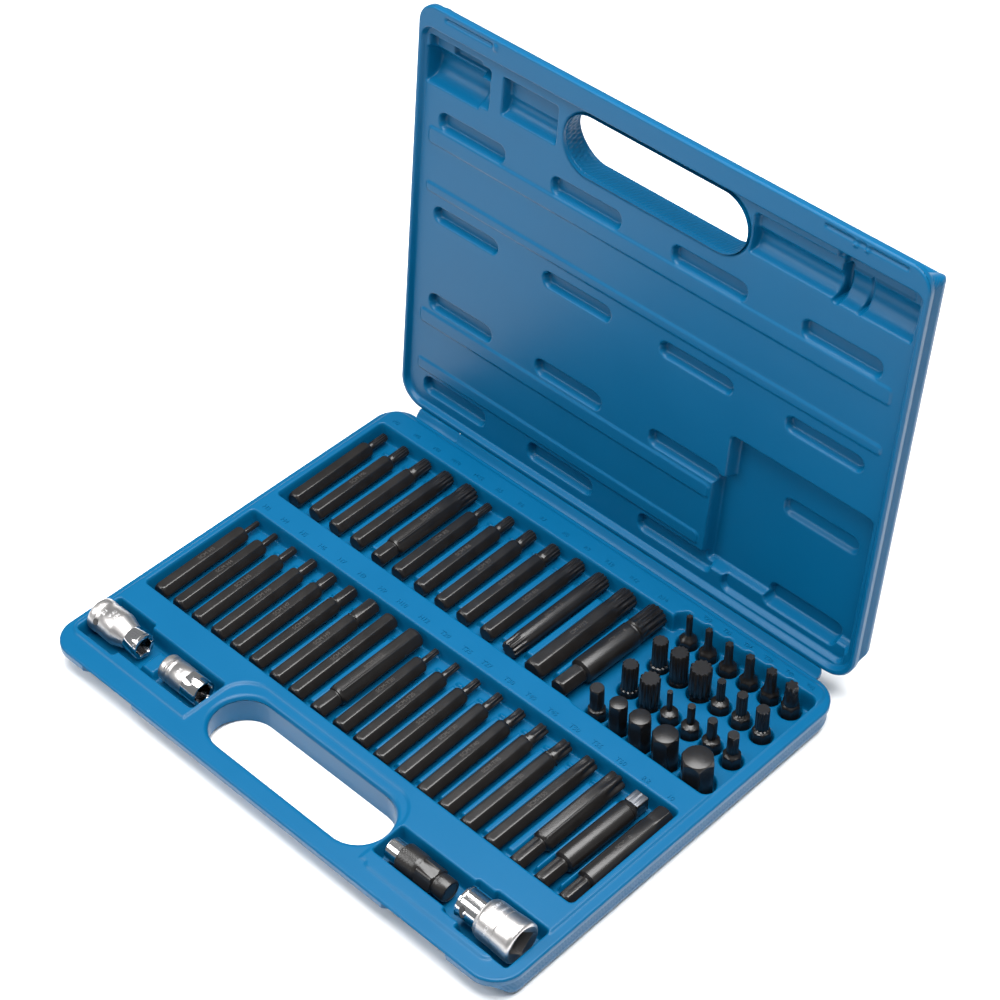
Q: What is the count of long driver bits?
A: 33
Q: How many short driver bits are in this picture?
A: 23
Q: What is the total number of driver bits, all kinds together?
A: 56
